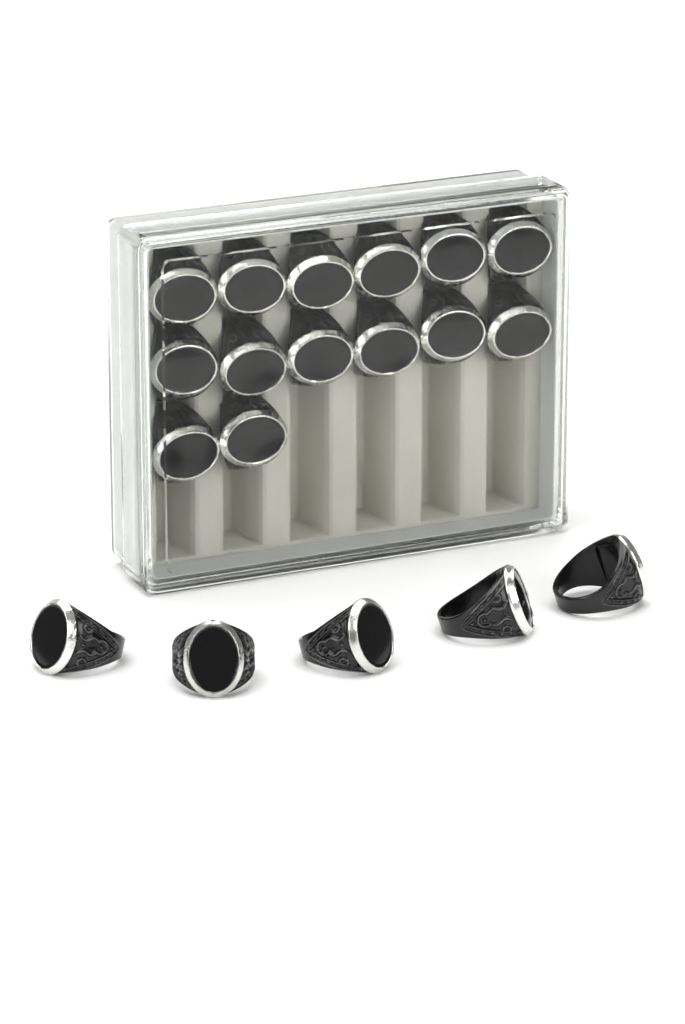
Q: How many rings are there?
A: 19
